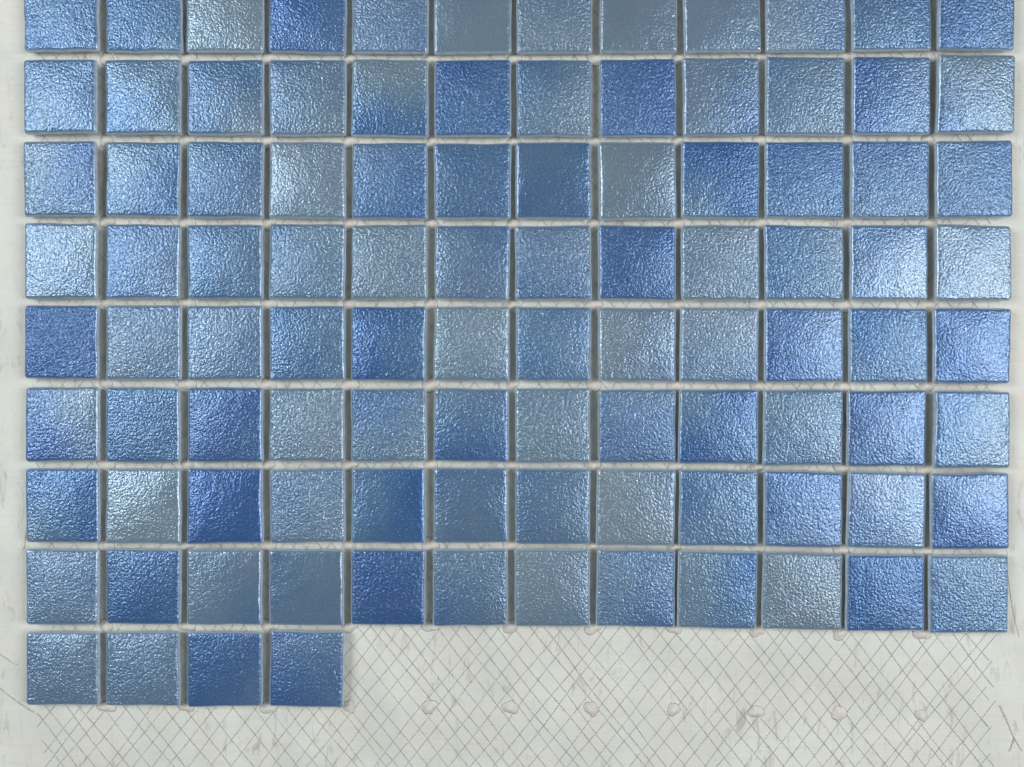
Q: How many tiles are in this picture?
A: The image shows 100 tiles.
